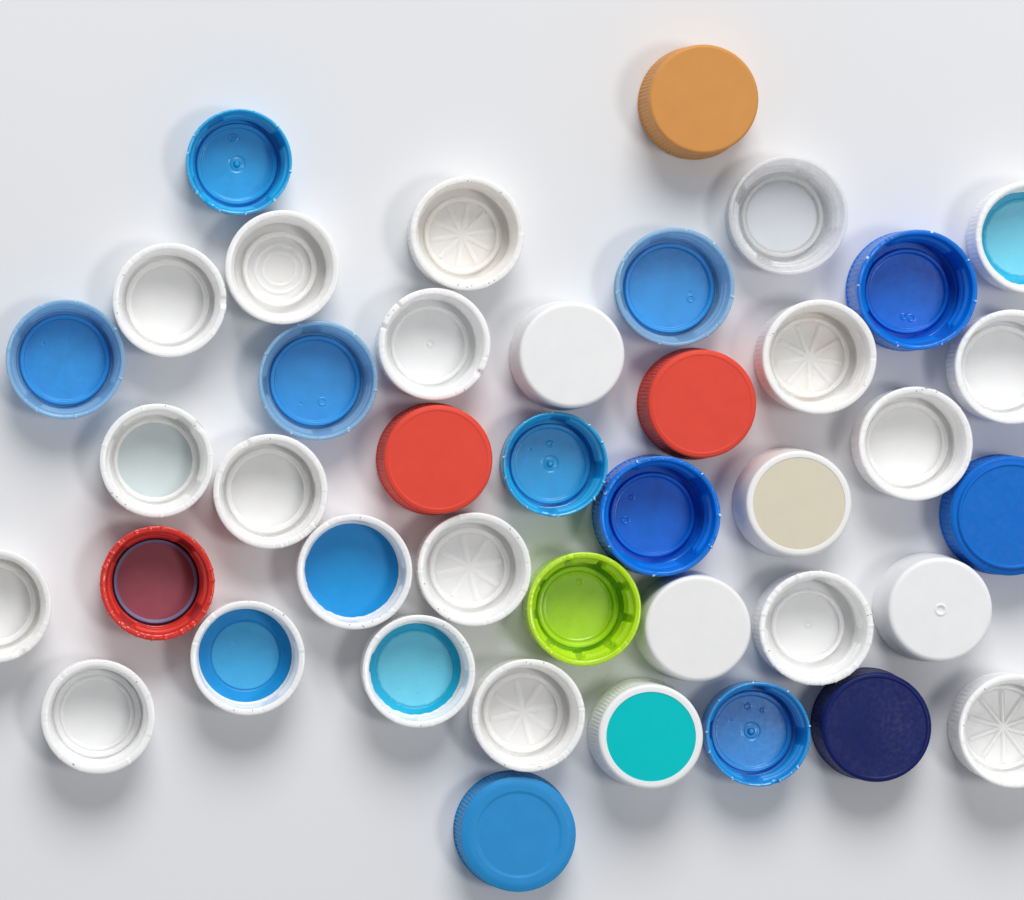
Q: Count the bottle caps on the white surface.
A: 41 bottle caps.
